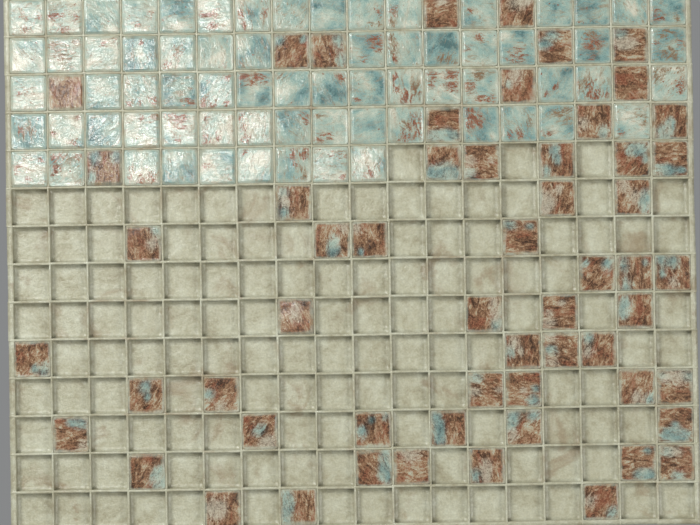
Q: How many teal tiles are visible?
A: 69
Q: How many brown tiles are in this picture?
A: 57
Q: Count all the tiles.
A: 126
